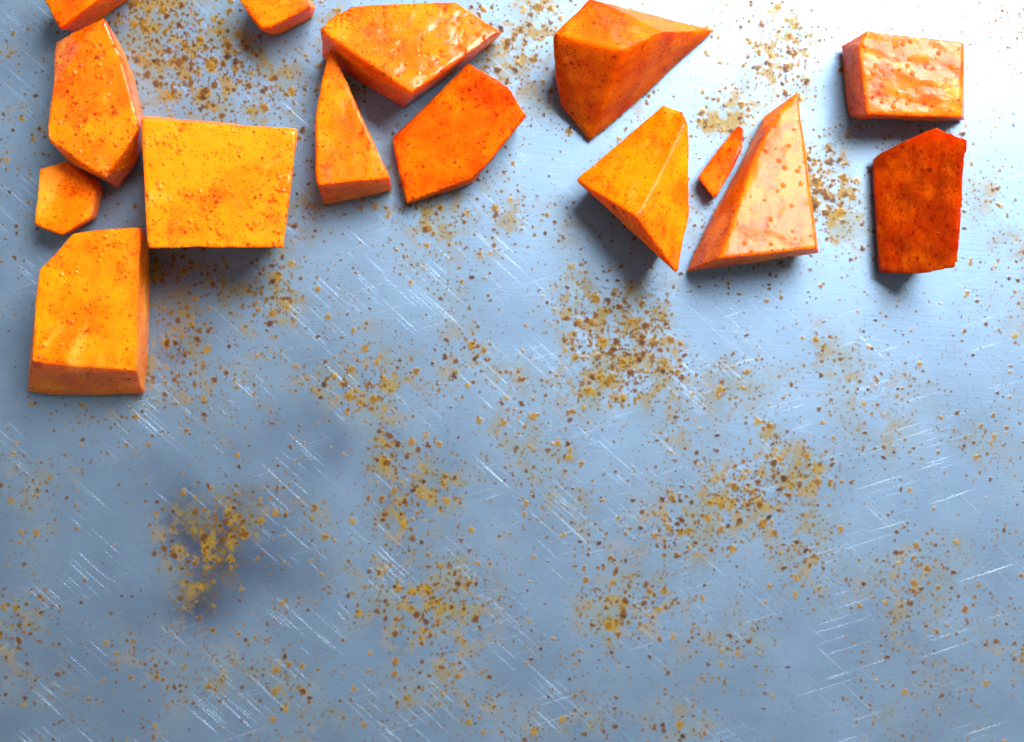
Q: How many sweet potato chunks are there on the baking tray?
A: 15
